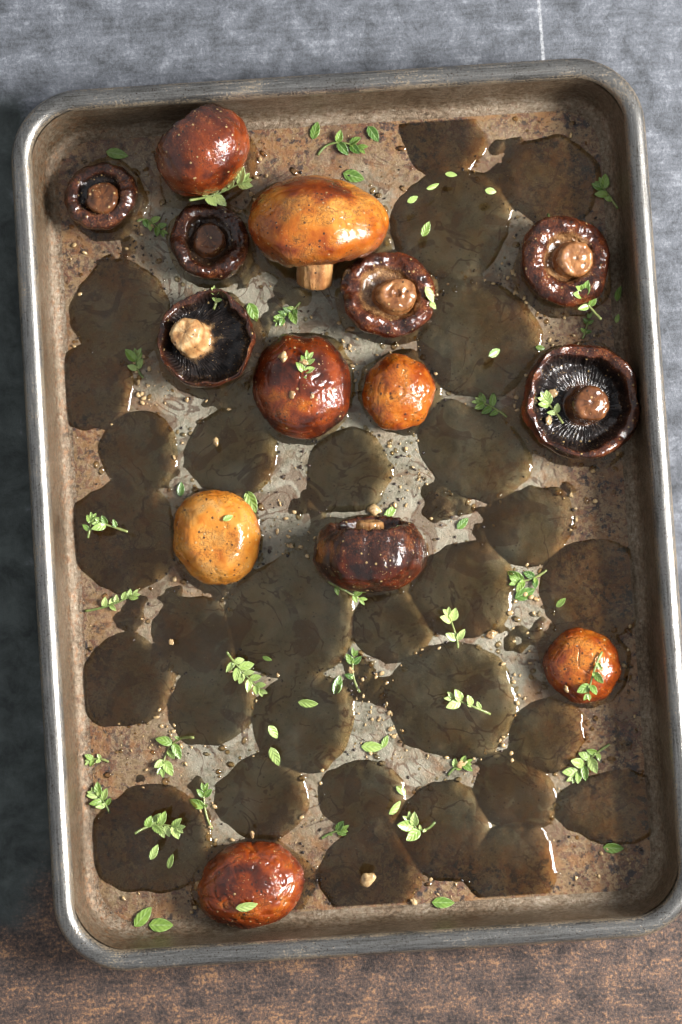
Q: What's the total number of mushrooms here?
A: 14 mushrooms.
